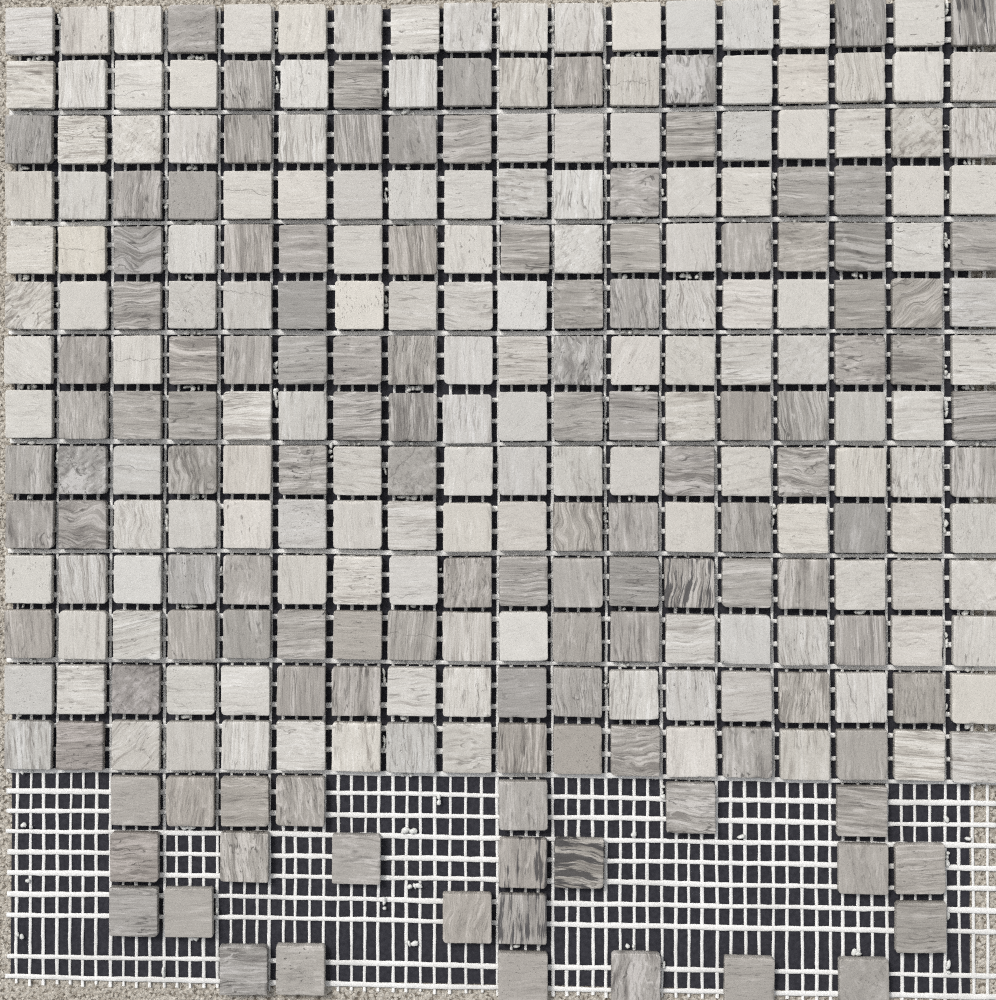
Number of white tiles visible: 153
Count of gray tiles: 124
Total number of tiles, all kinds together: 277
